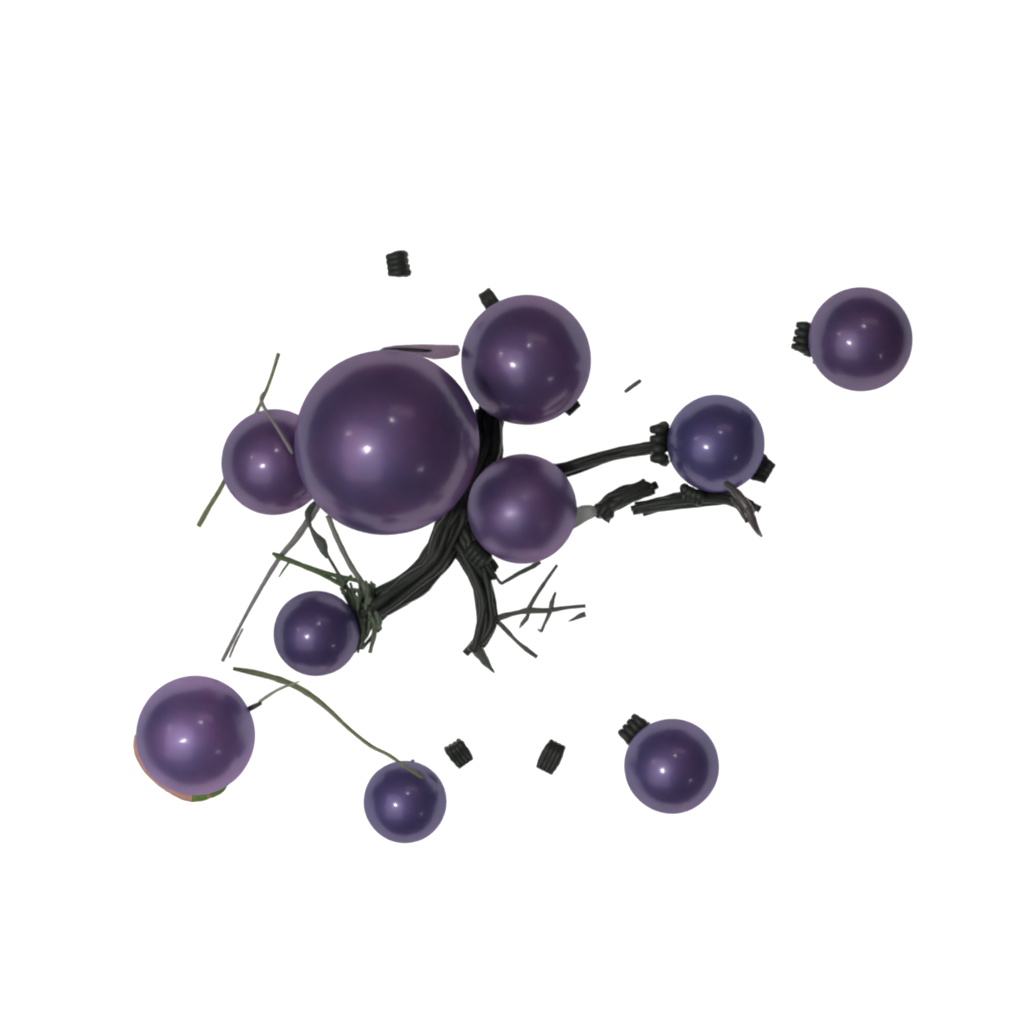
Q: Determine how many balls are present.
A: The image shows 10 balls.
